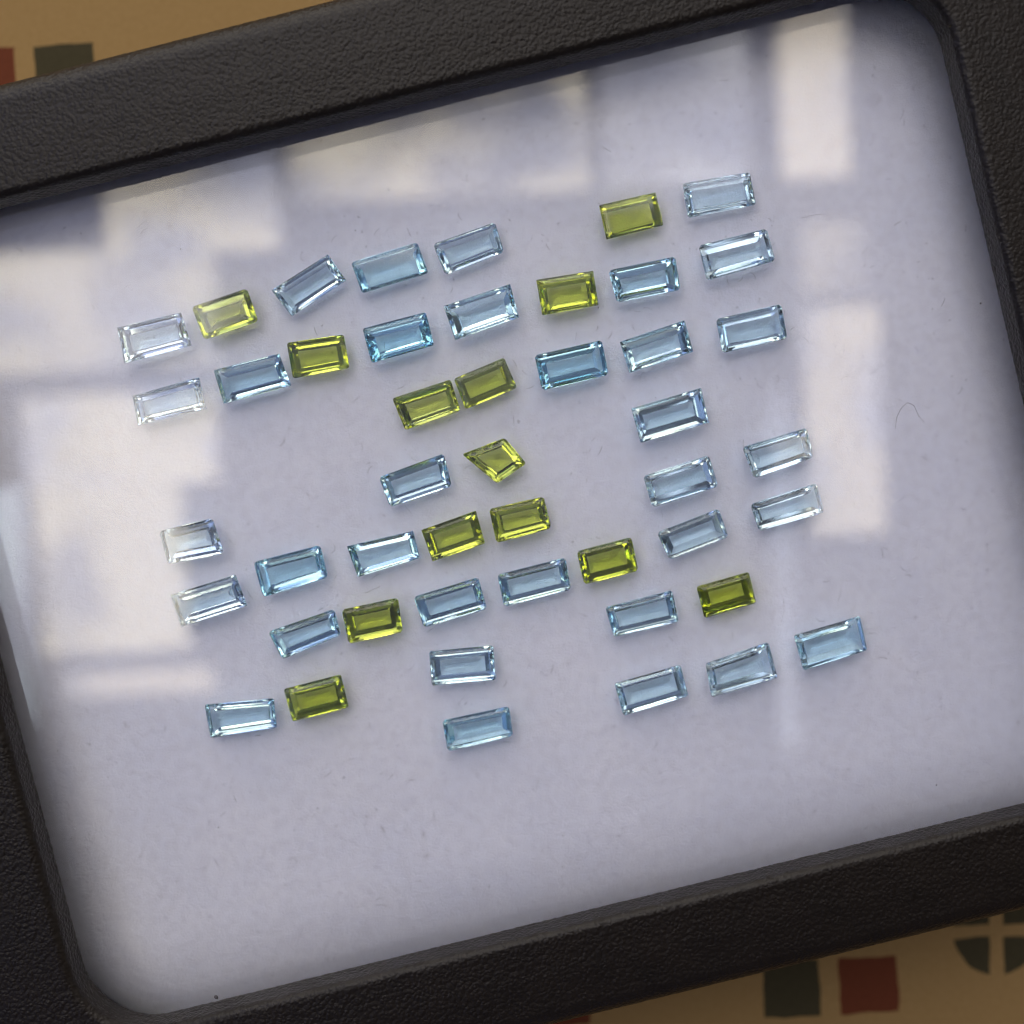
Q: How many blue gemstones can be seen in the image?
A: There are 34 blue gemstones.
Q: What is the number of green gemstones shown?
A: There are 13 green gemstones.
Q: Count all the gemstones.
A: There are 47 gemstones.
